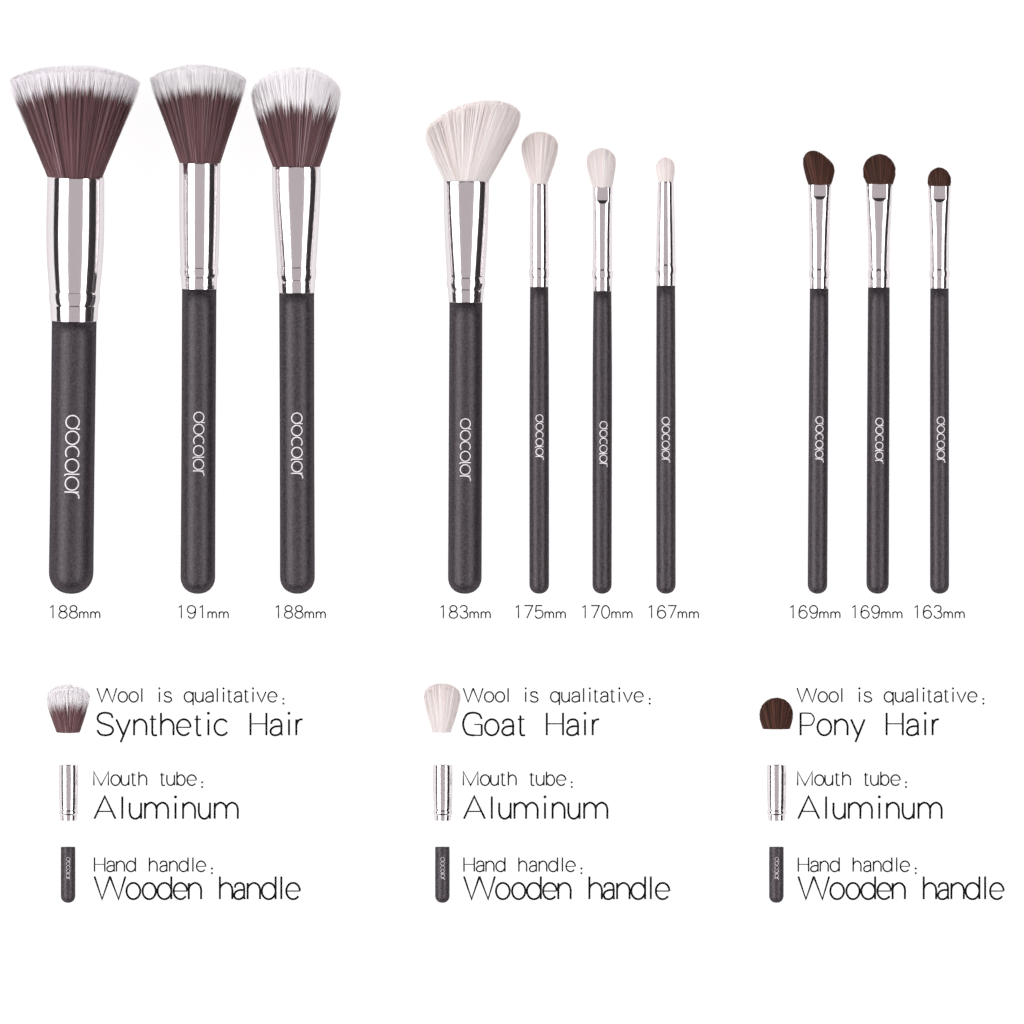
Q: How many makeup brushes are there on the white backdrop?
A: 10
